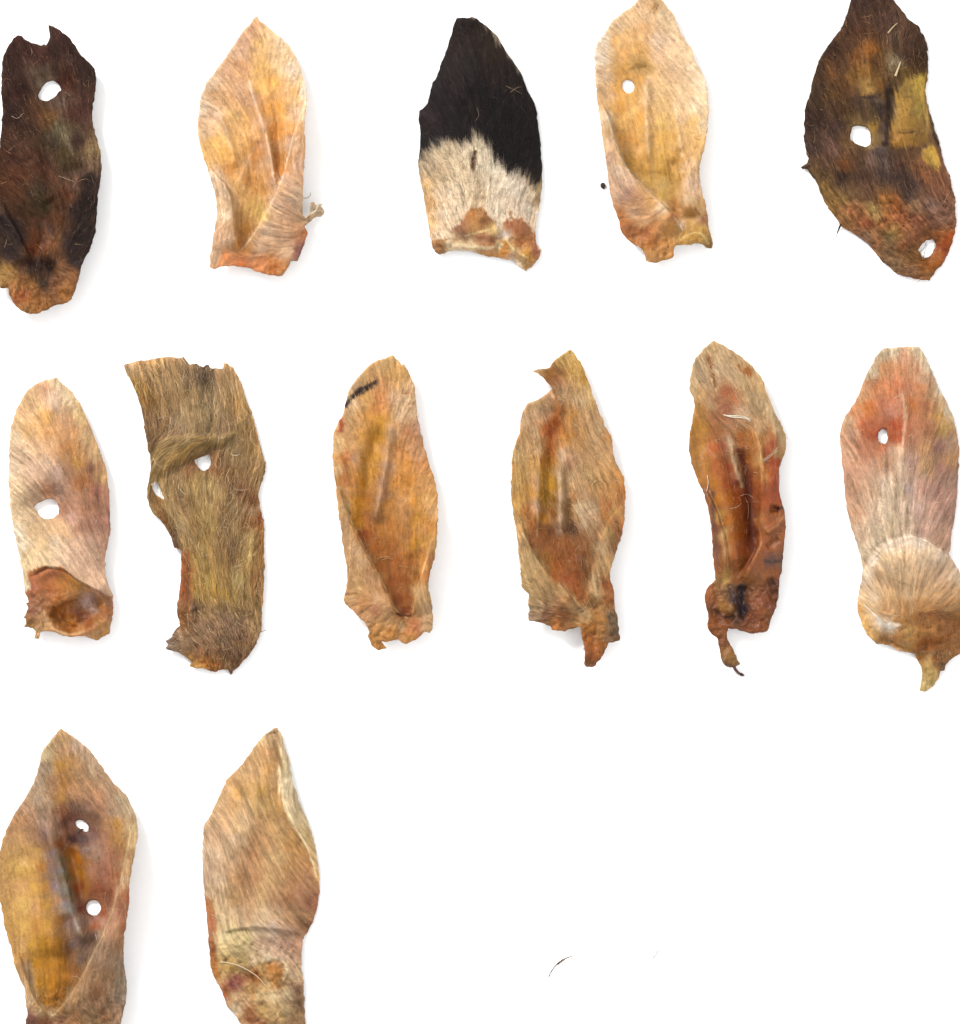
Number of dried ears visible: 13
